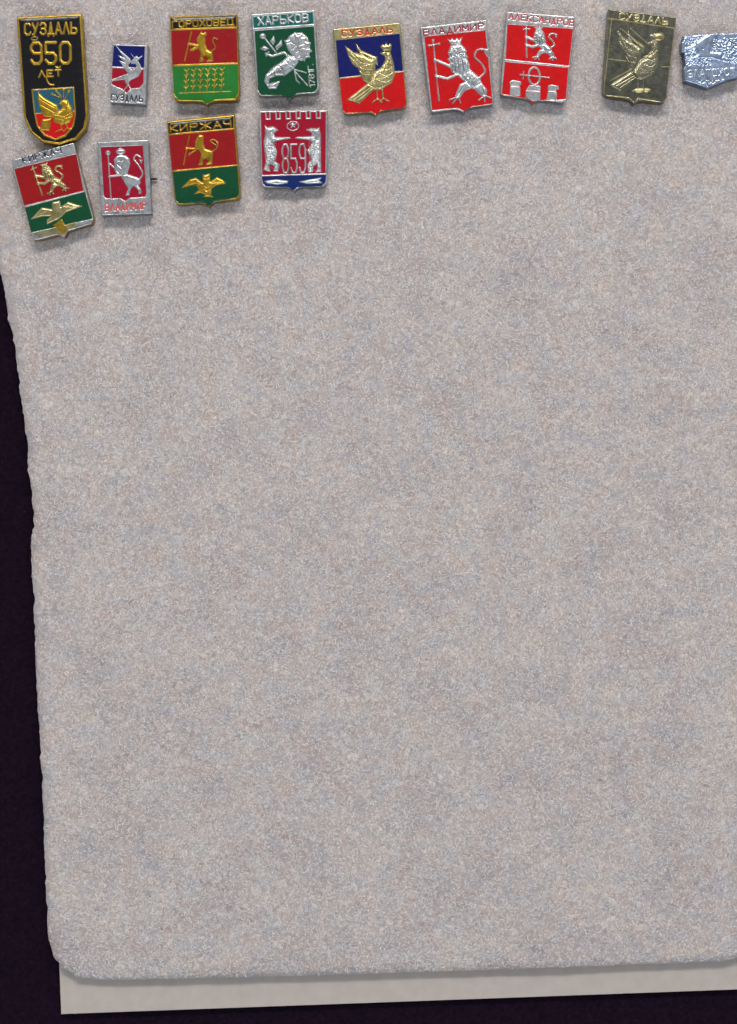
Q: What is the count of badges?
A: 13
